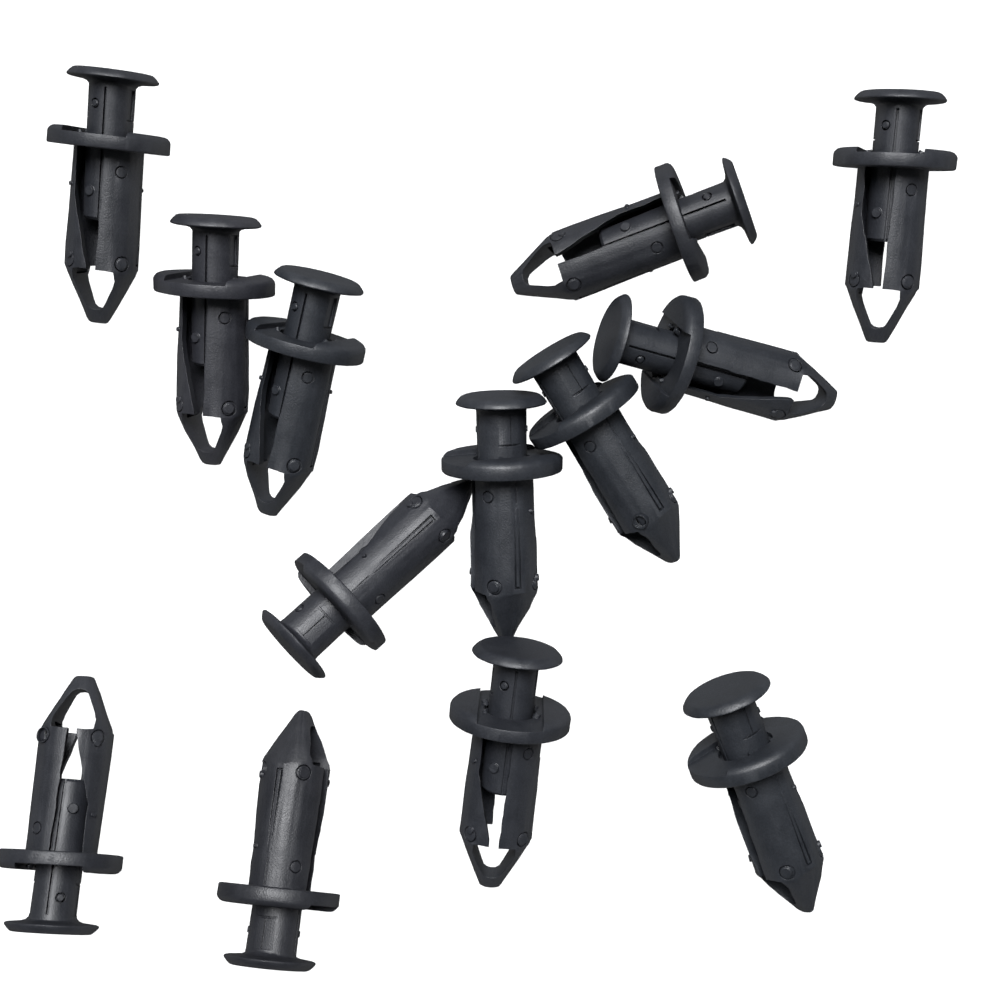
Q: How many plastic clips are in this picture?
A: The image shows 13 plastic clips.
